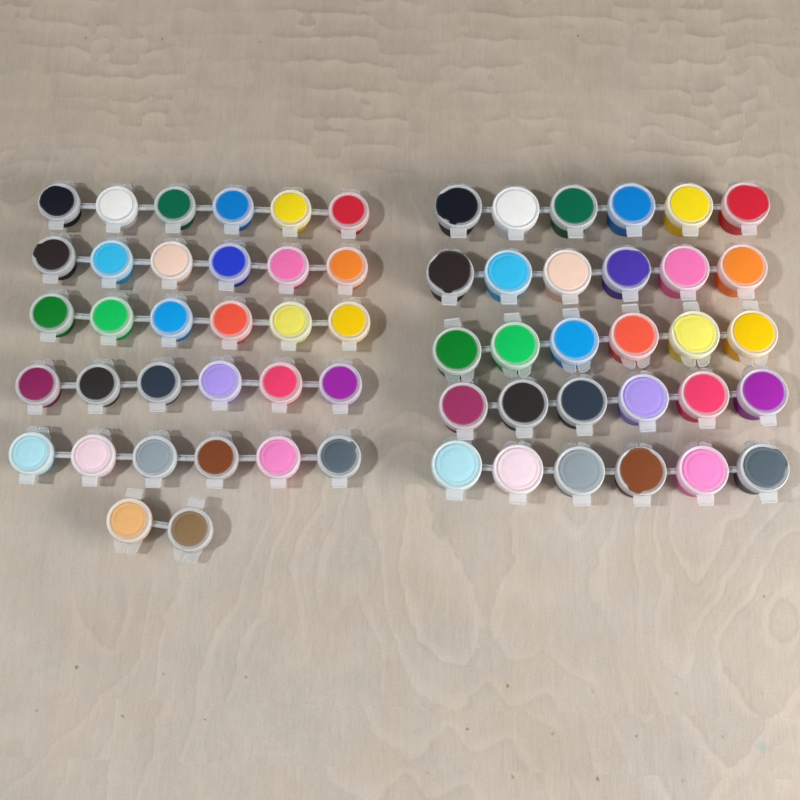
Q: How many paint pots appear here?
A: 62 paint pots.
